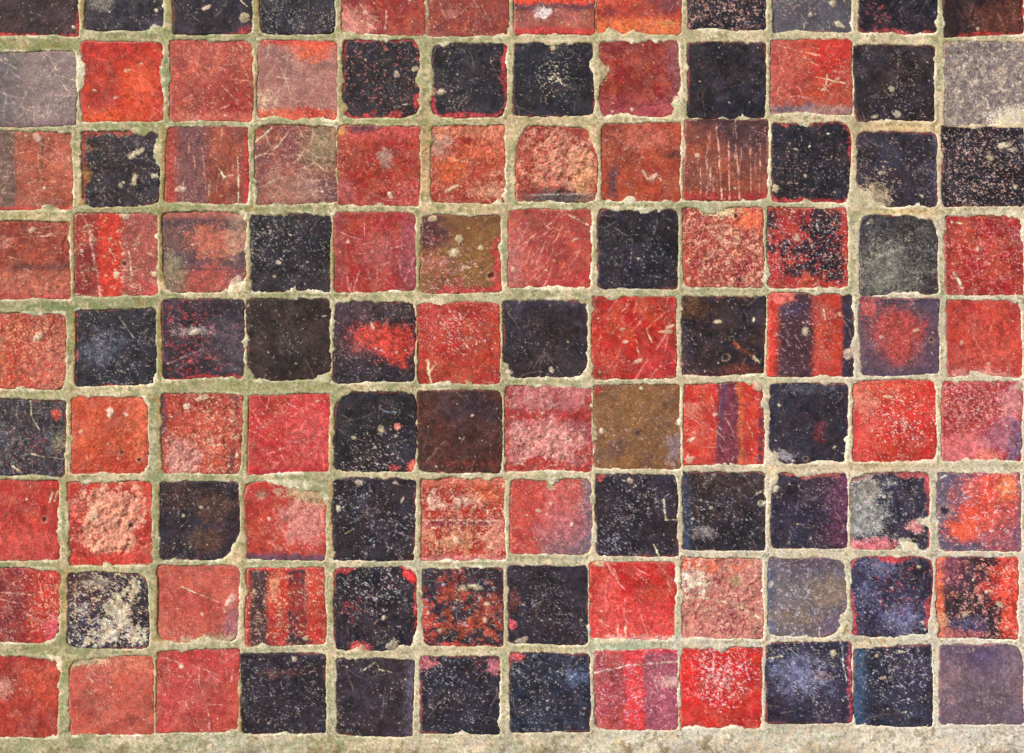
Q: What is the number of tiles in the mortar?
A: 108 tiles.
